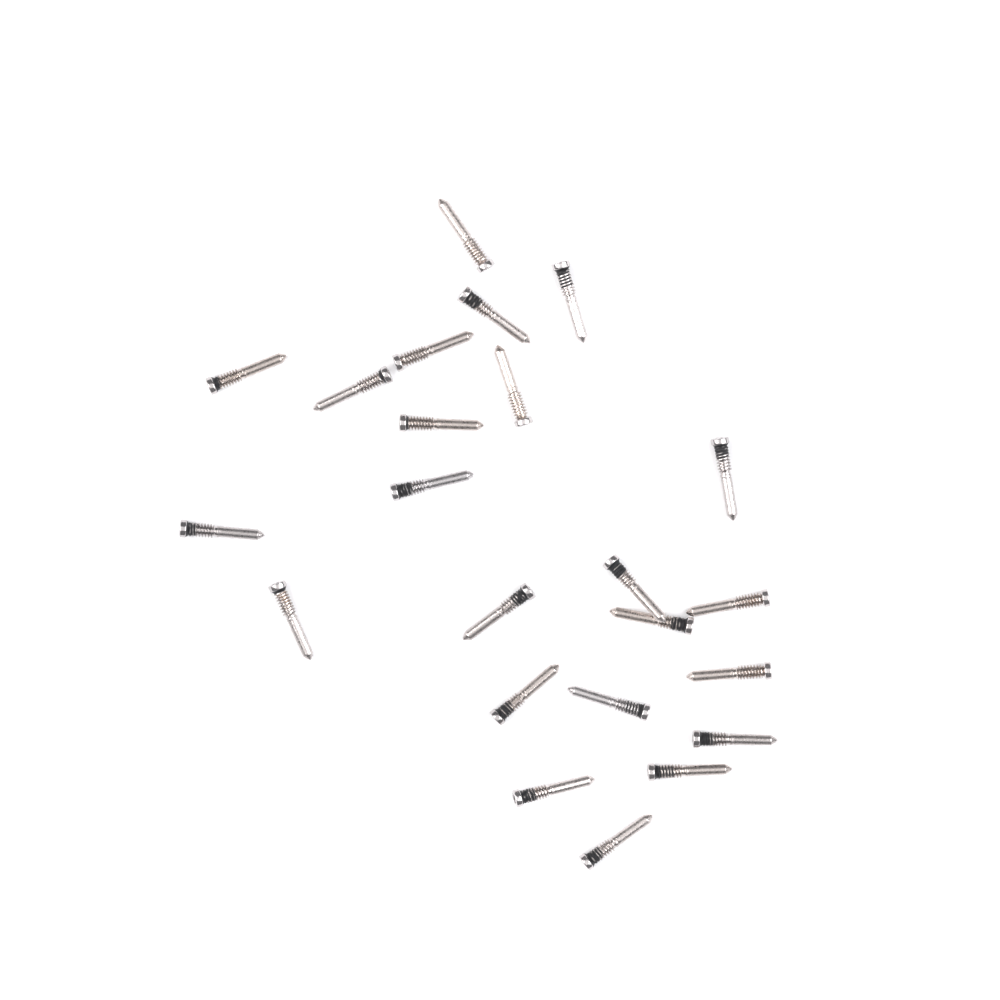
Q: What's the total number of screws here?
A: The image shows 23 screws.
